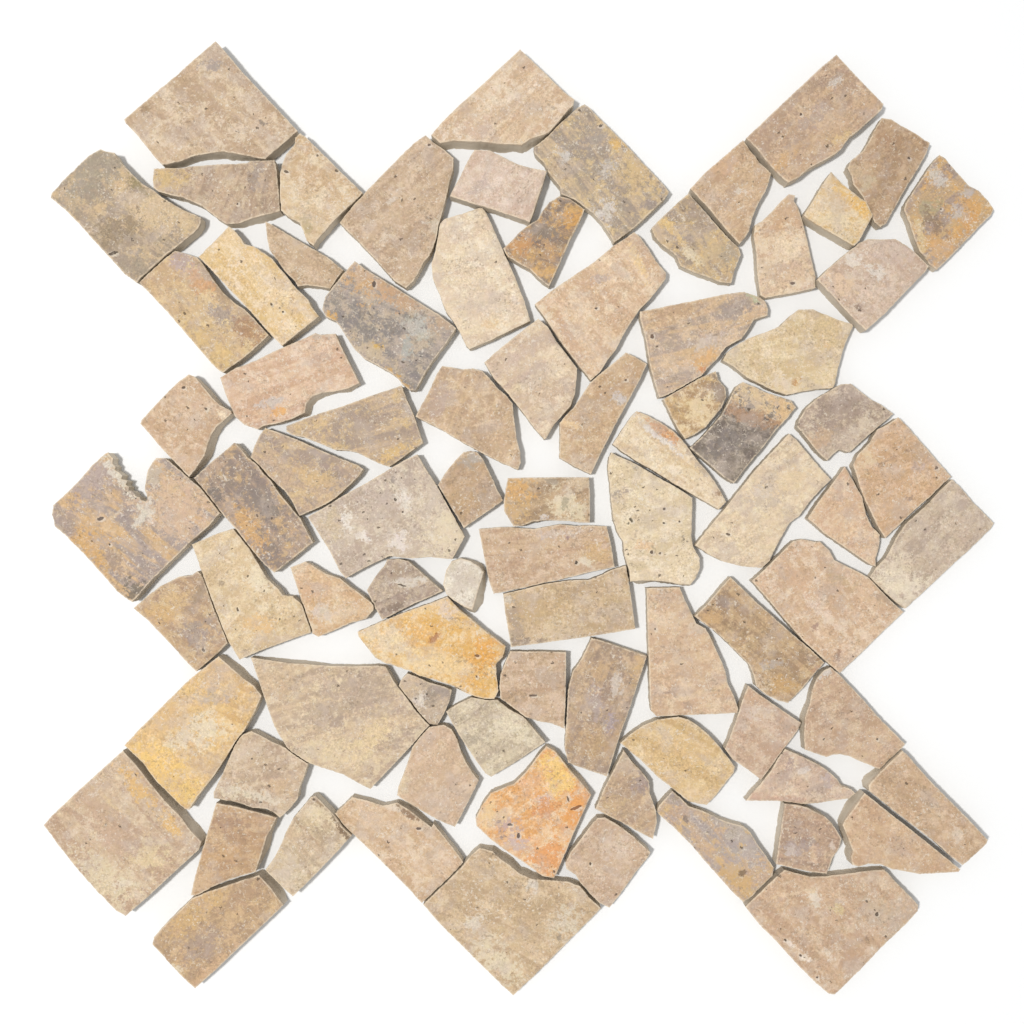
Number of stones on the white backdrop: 83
